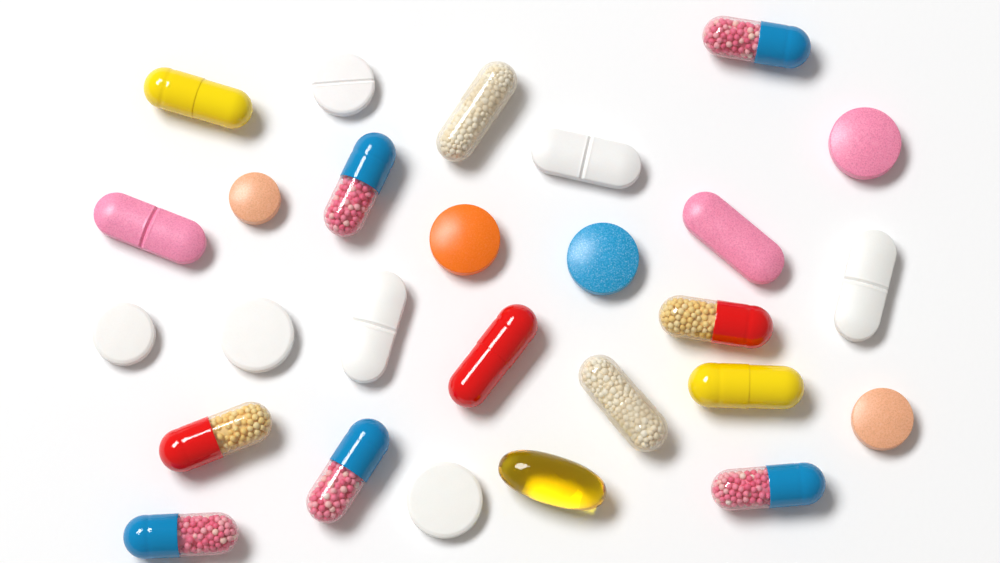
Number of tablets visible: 14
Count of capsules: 13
